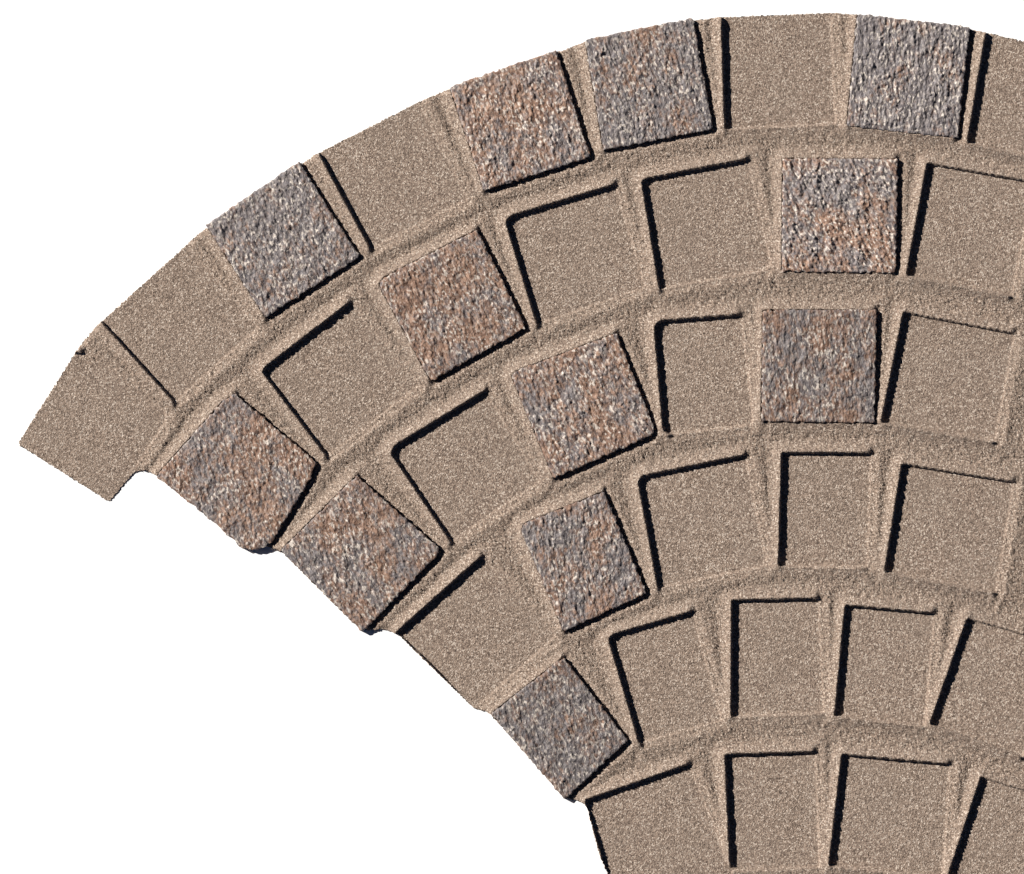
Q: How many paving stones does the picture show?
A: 12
